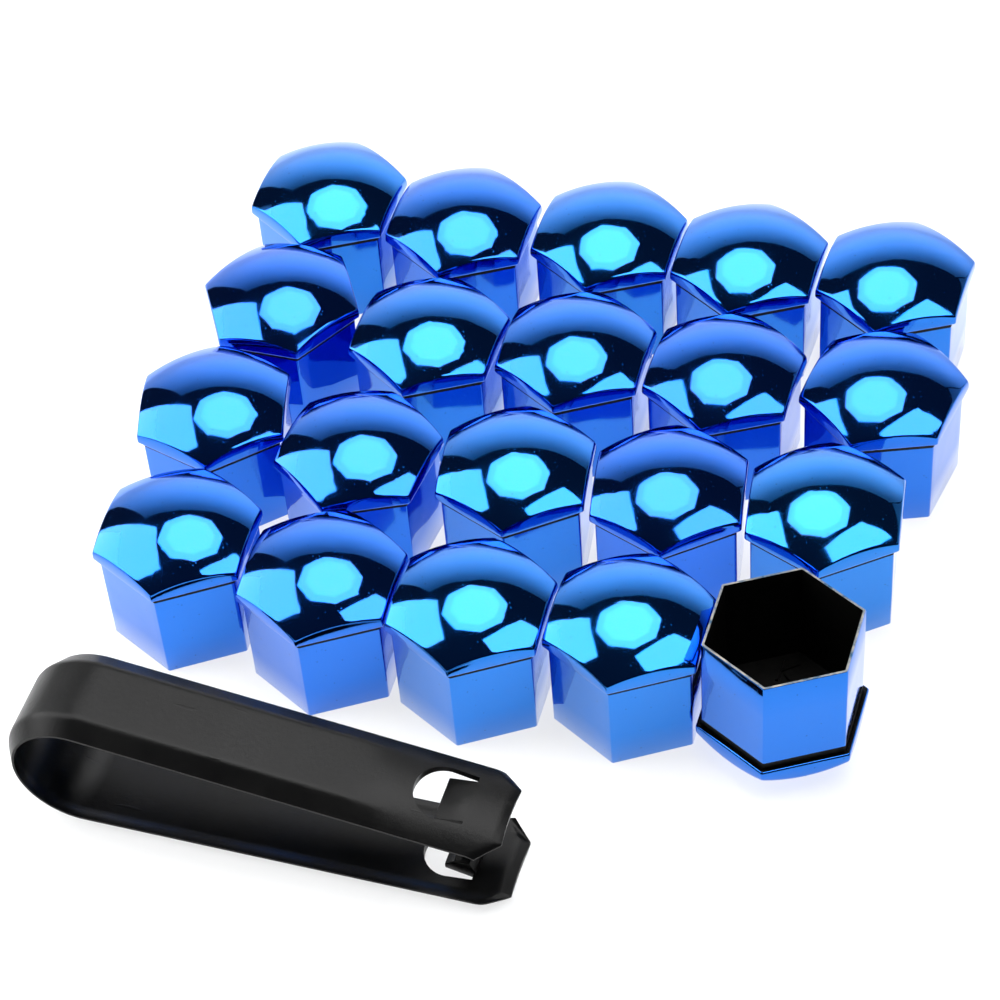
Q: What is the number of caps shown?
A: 20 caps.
